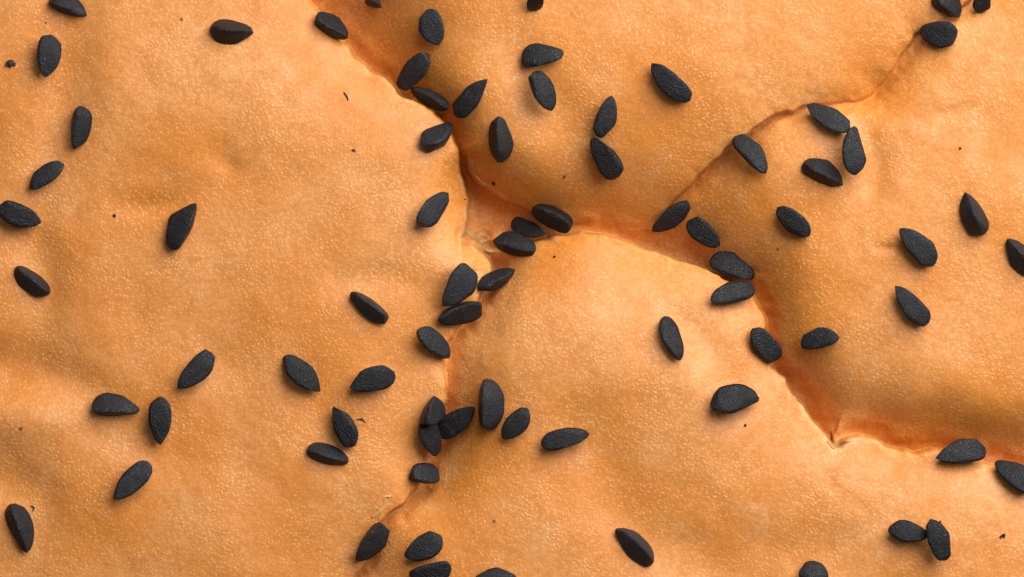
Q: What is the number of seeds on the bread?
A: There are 77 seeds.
